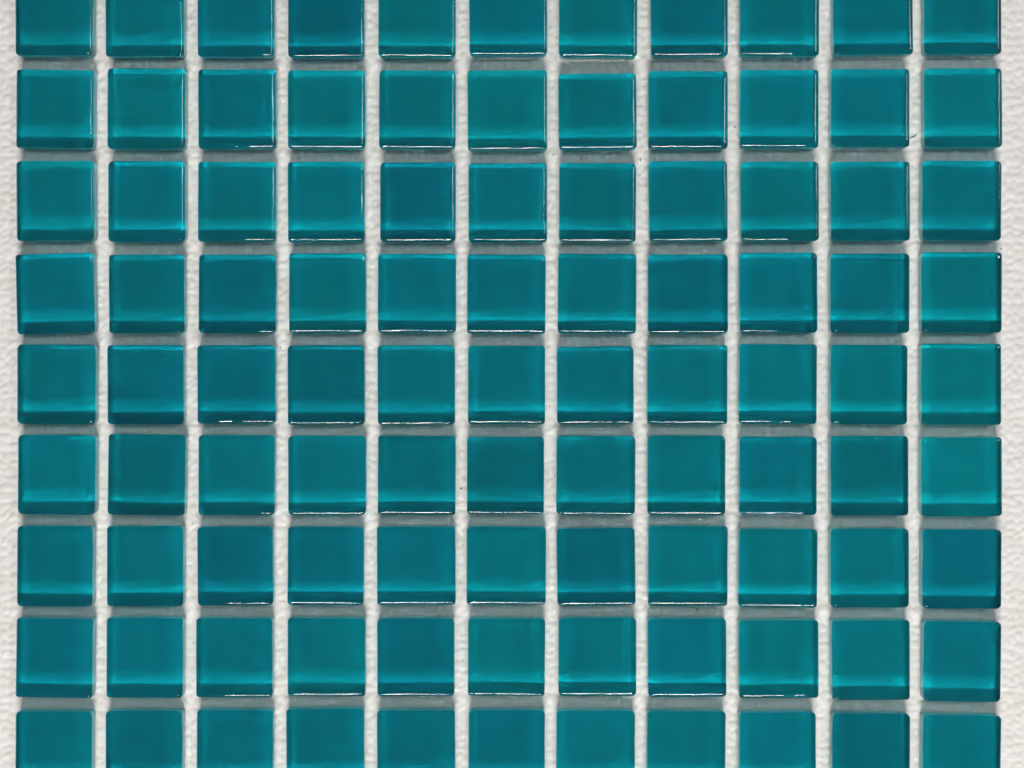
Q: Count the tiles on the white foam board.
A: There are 99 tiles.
